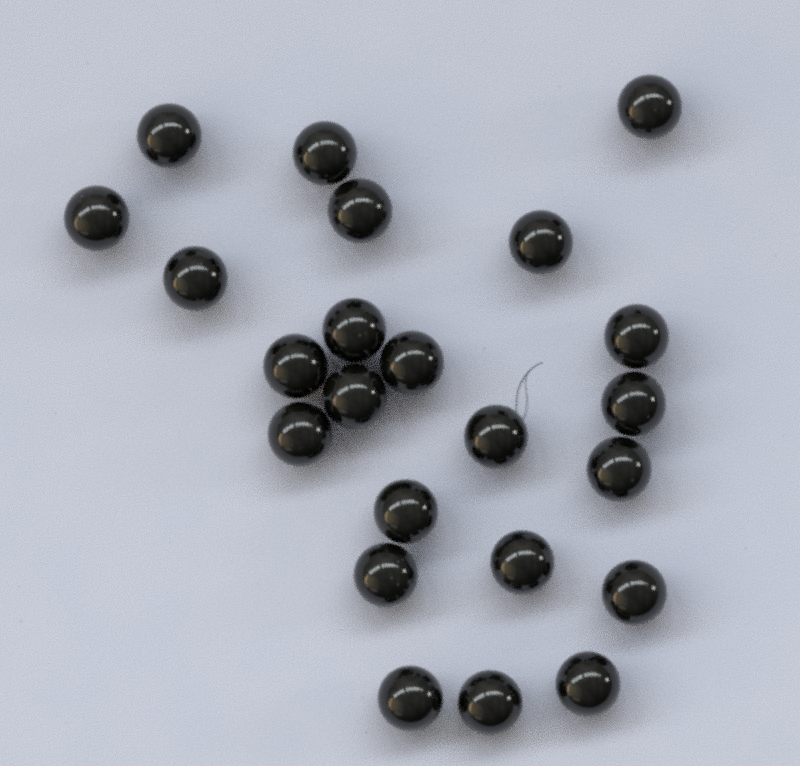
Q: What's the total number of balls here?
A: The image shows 23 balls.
